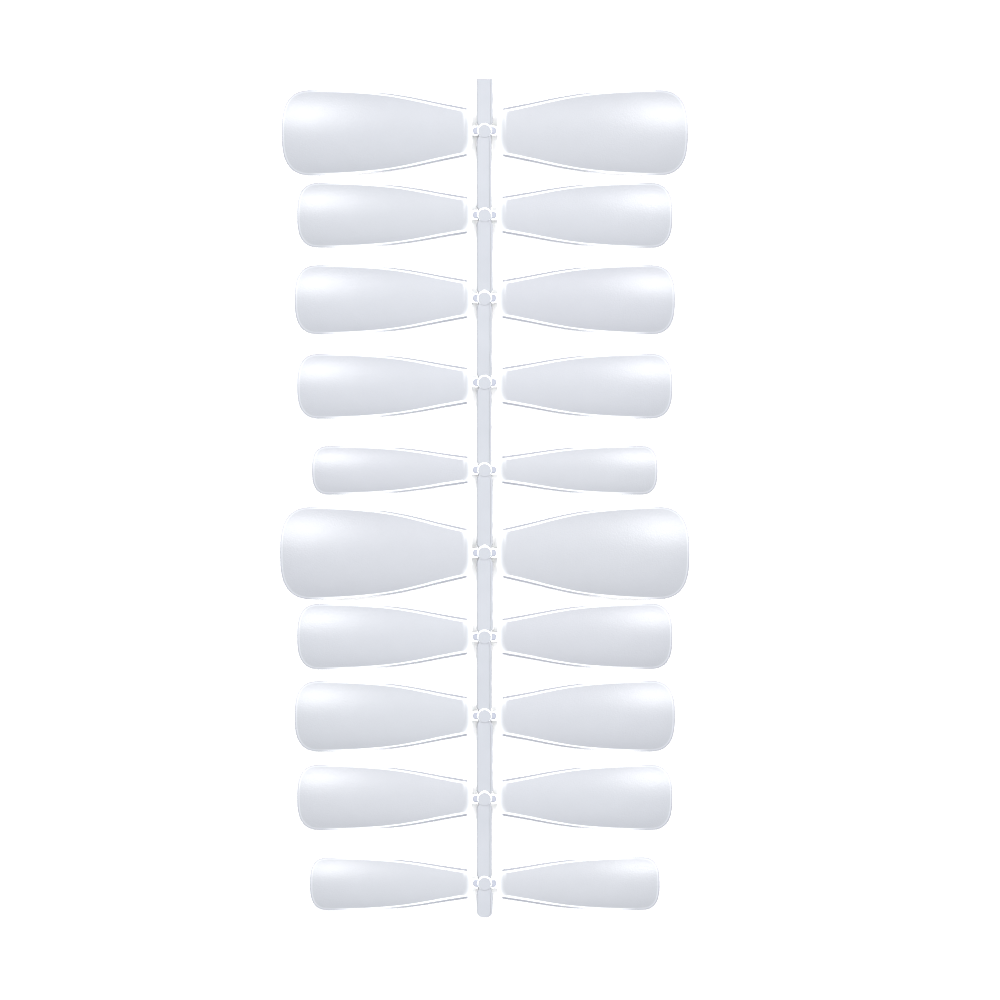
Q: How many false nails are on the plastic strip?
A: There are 20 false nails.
